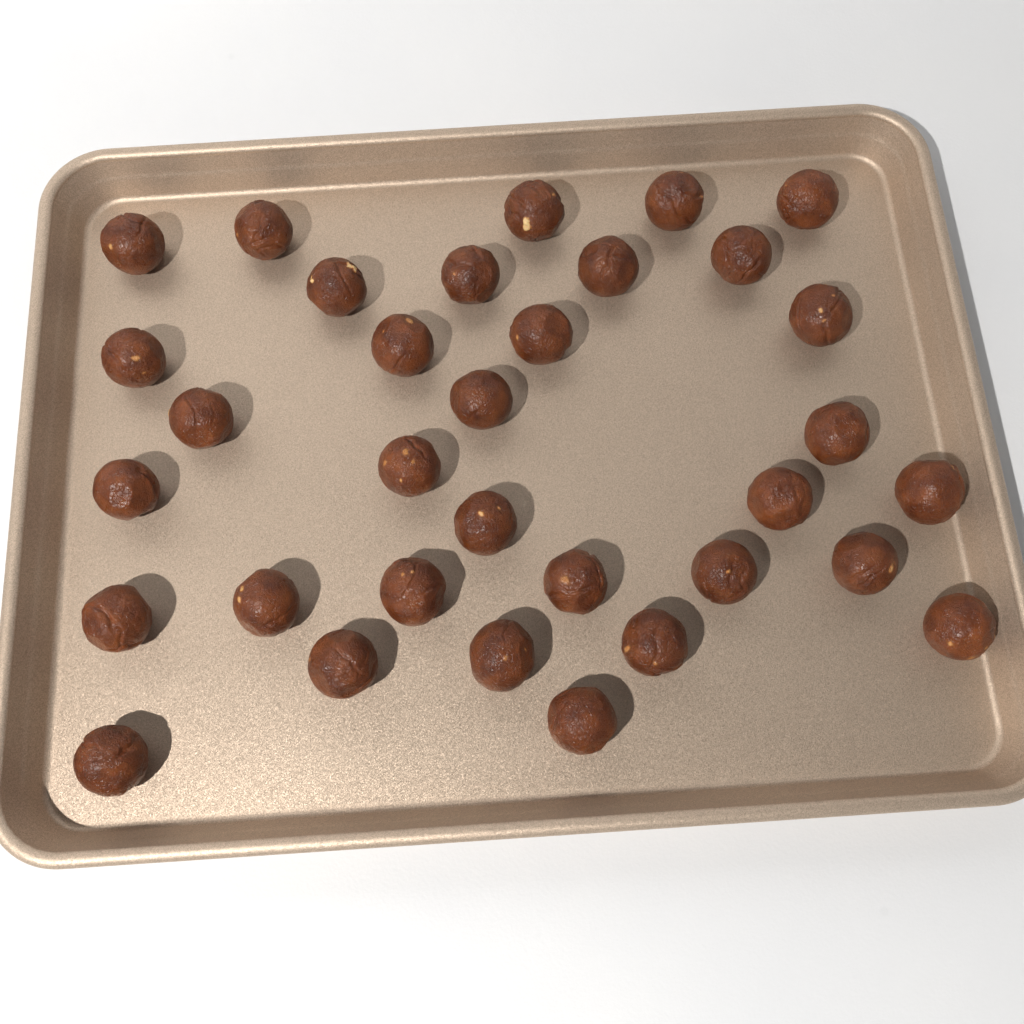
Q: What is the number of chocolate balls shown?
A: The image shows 33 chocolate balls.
